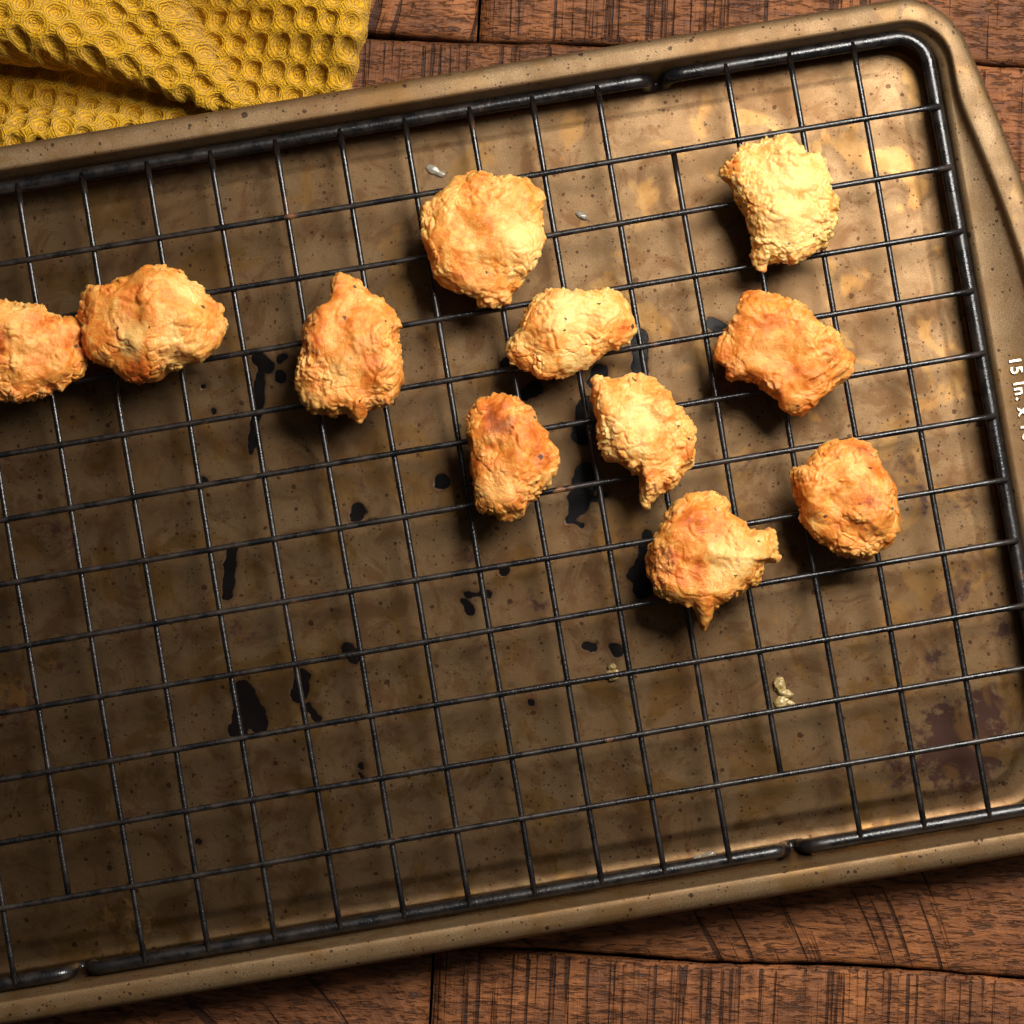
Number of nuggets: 11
